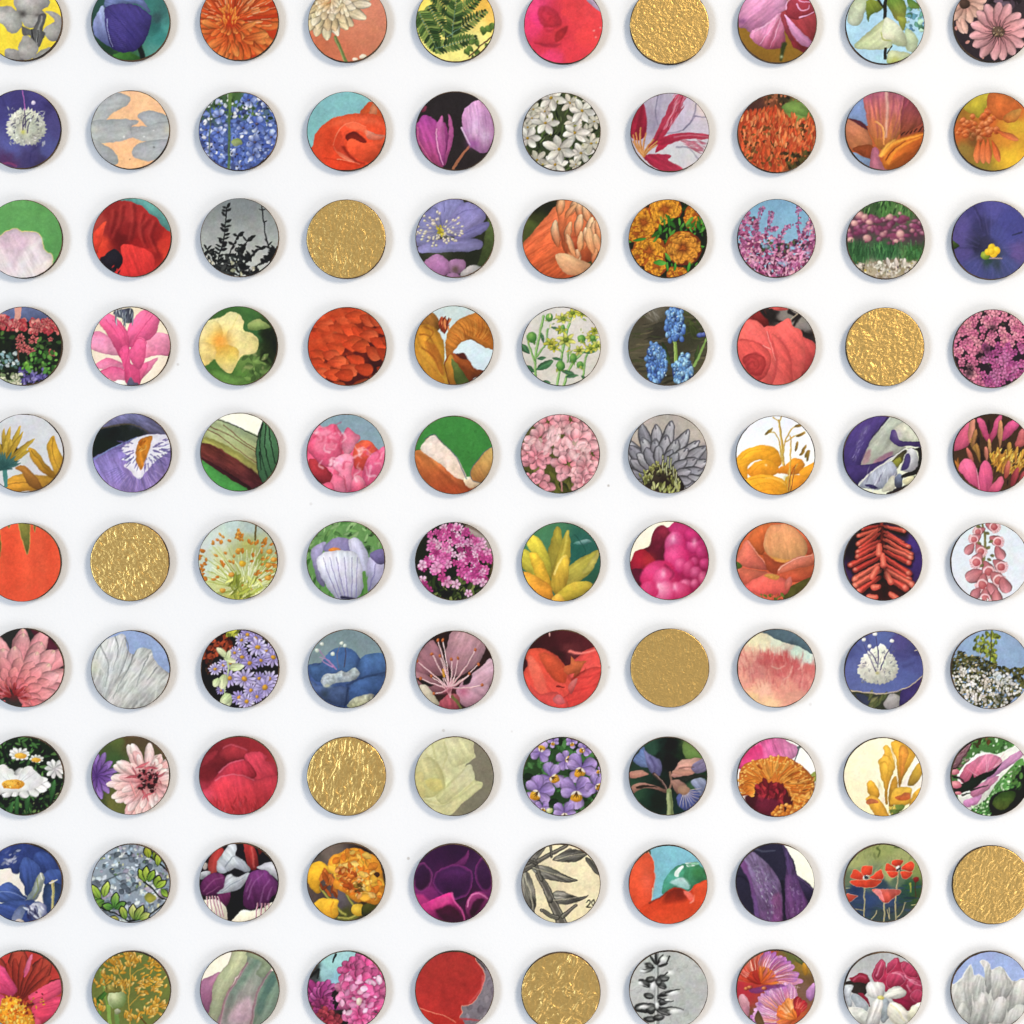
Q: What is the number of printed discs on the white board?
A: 92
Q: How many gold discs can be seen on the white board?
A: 8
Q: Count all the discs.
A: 100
